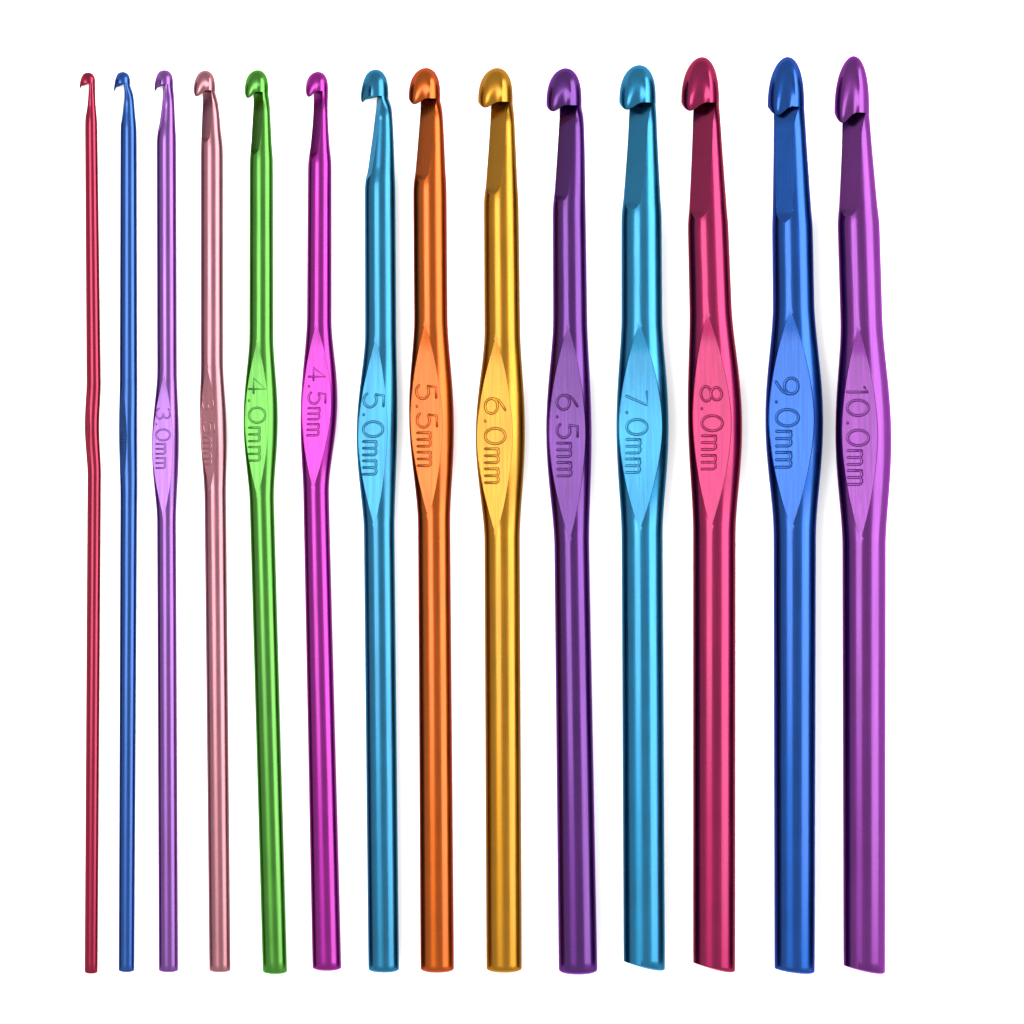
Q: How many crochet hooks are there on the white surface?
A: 14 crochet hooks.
